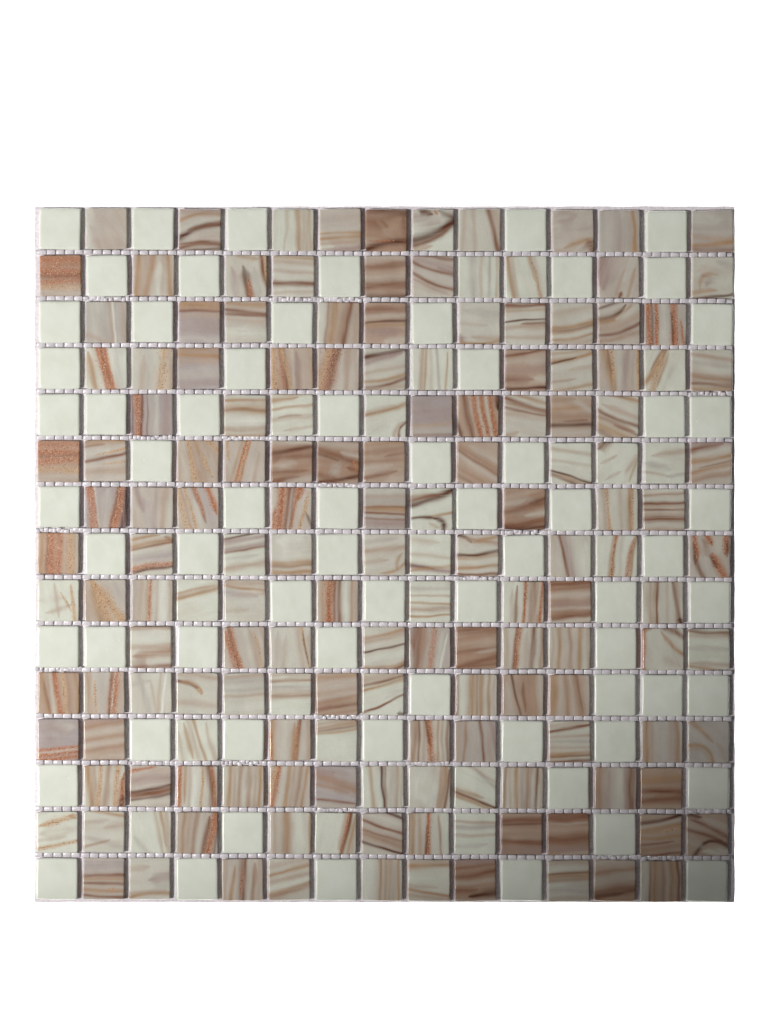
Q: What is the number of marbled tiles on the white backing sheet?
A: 158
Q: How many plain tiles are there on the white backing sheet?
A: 67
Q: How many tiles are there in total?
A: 225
